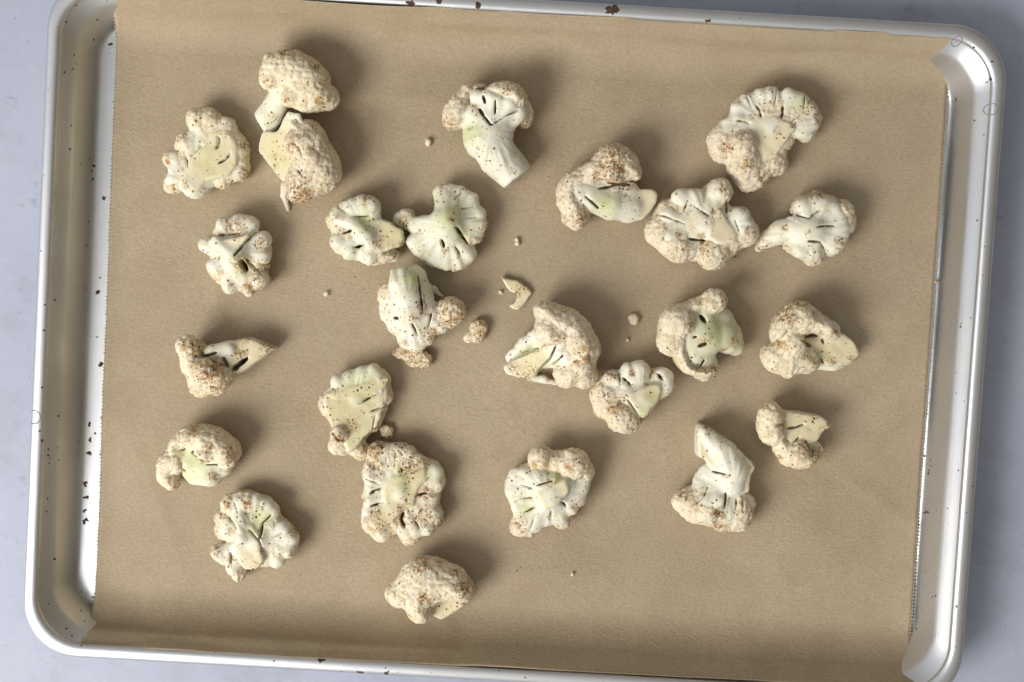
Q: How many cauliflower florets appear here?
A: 25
